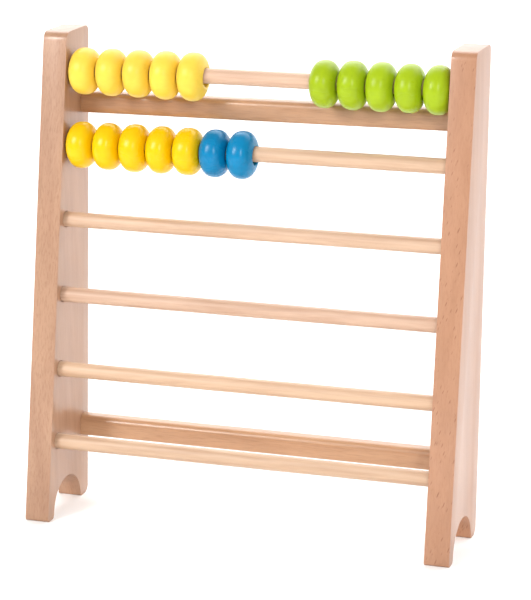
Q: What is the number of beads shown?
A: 17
